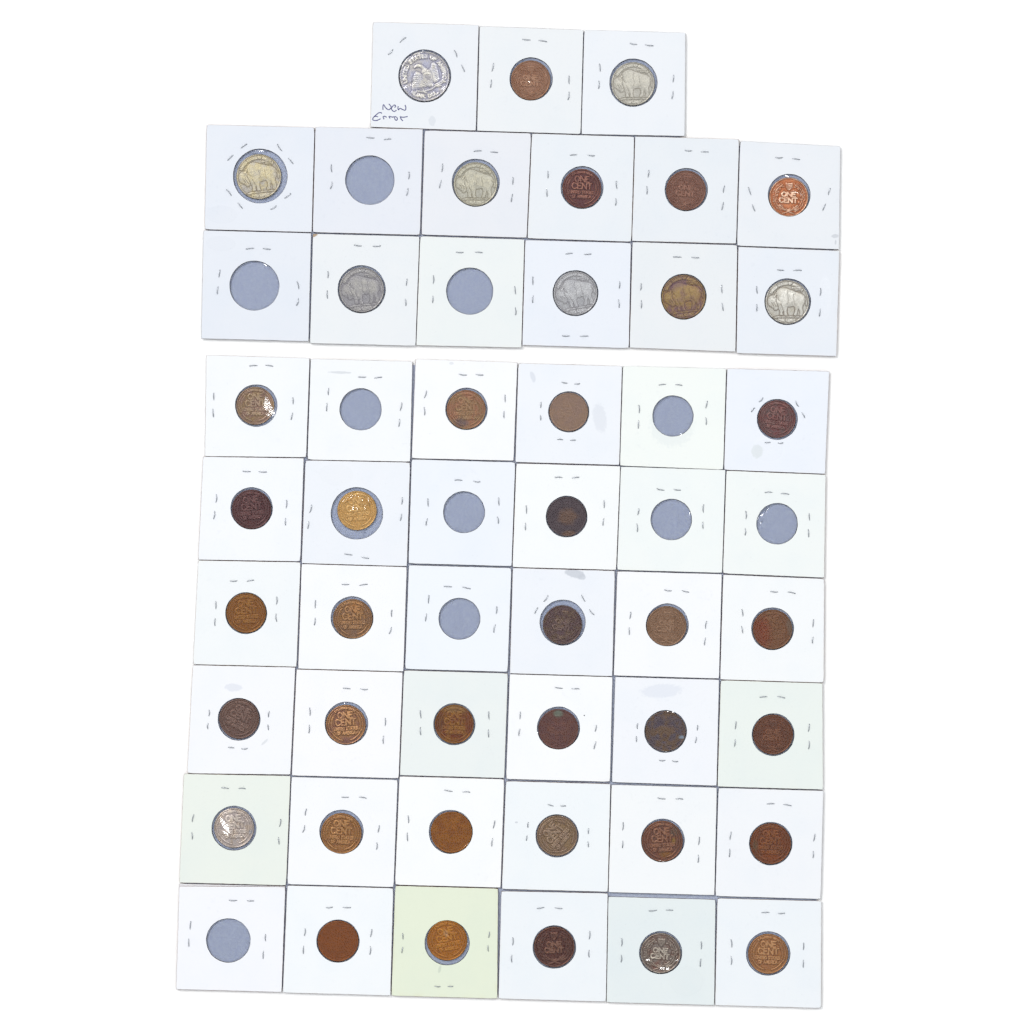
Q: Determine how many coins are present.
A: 41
